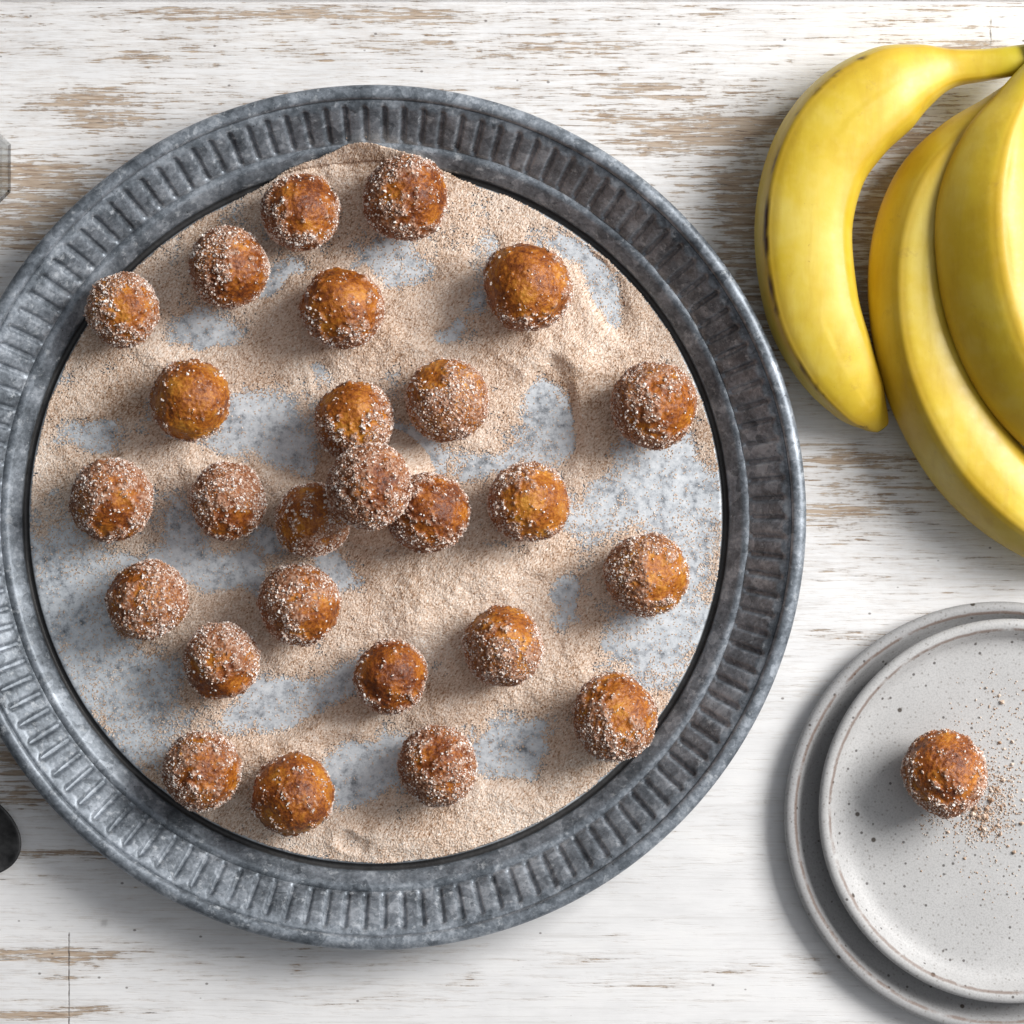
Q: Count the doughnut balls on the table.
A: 27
